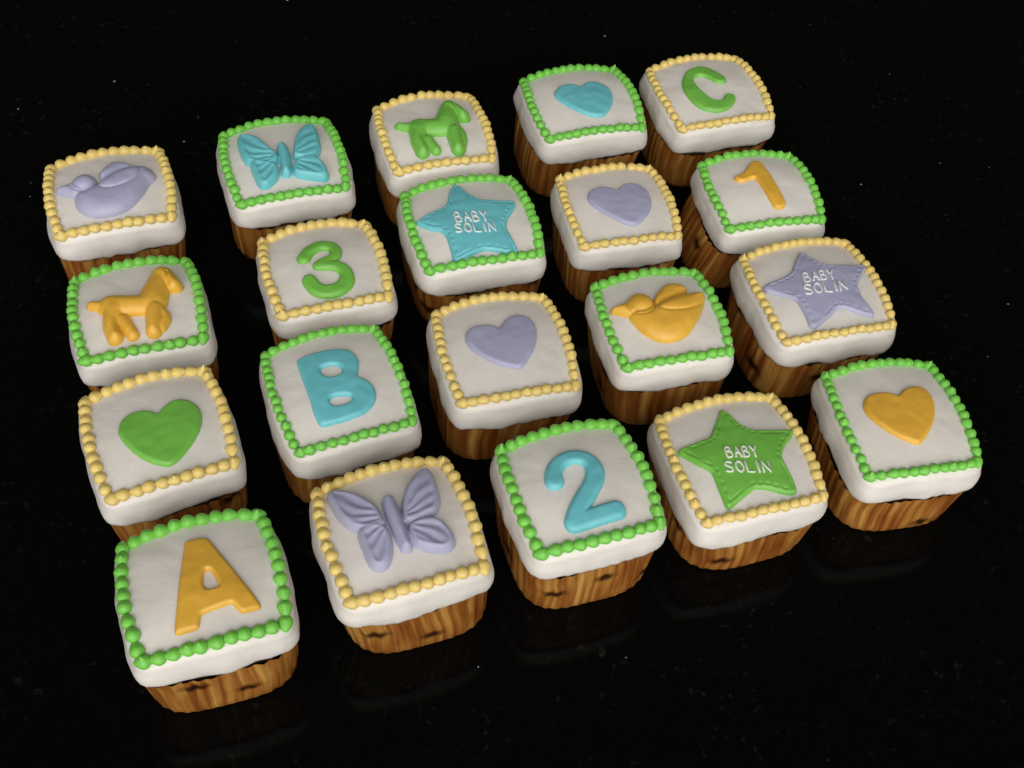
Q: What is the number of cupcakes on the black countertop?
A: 20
